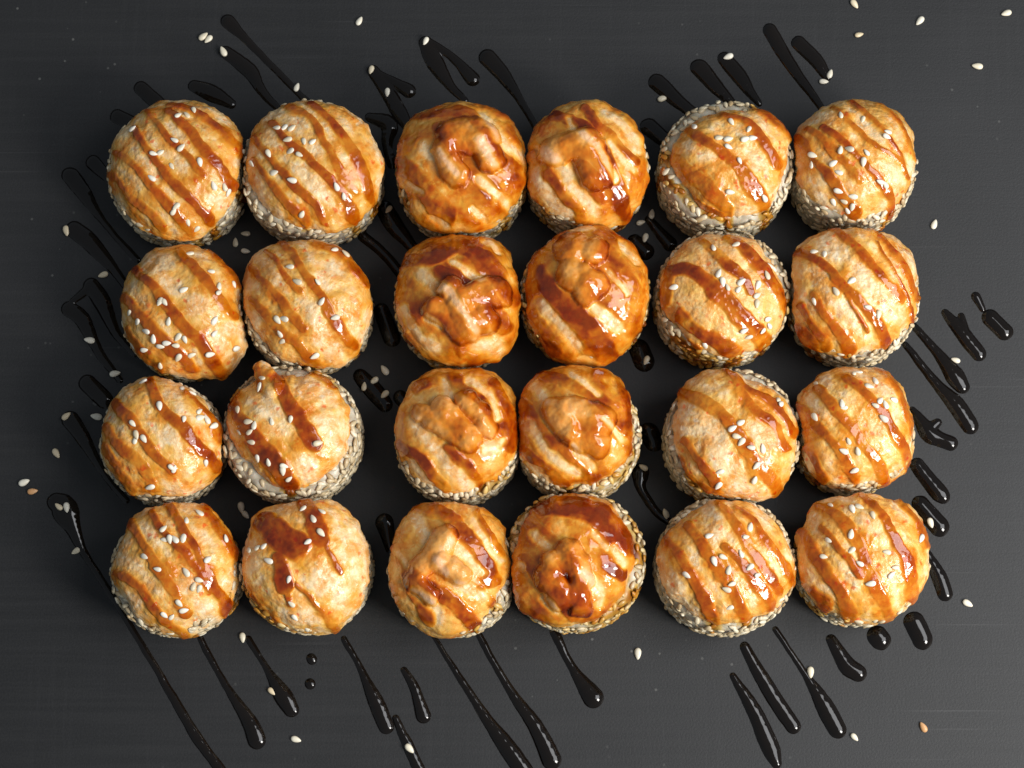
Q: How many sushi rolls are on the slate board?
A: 24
